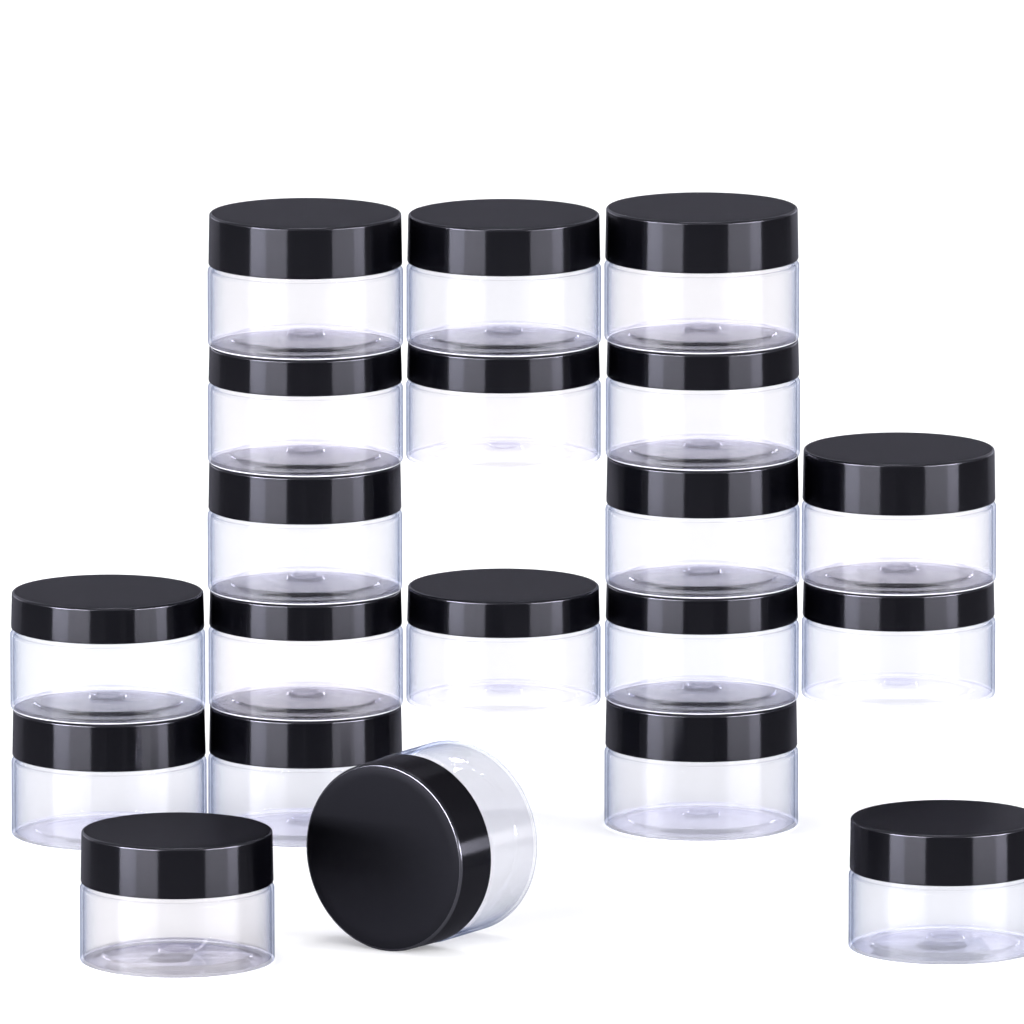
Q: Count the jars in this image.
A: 20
